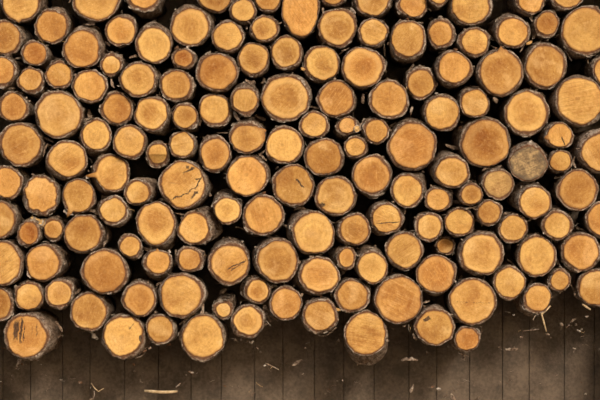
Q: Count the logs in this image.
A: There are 160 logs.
